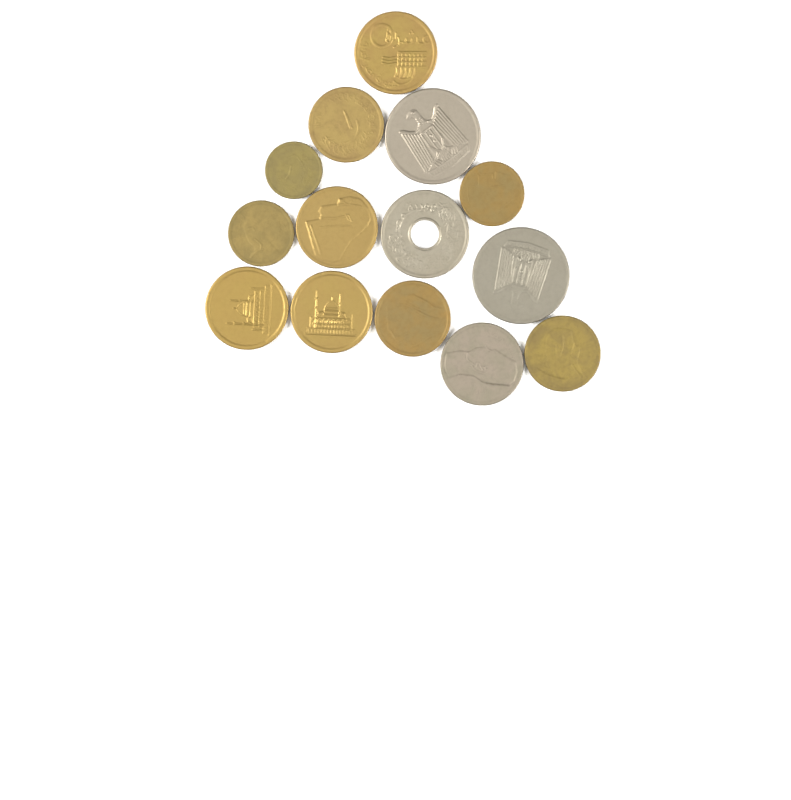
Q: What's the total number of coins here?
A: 14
